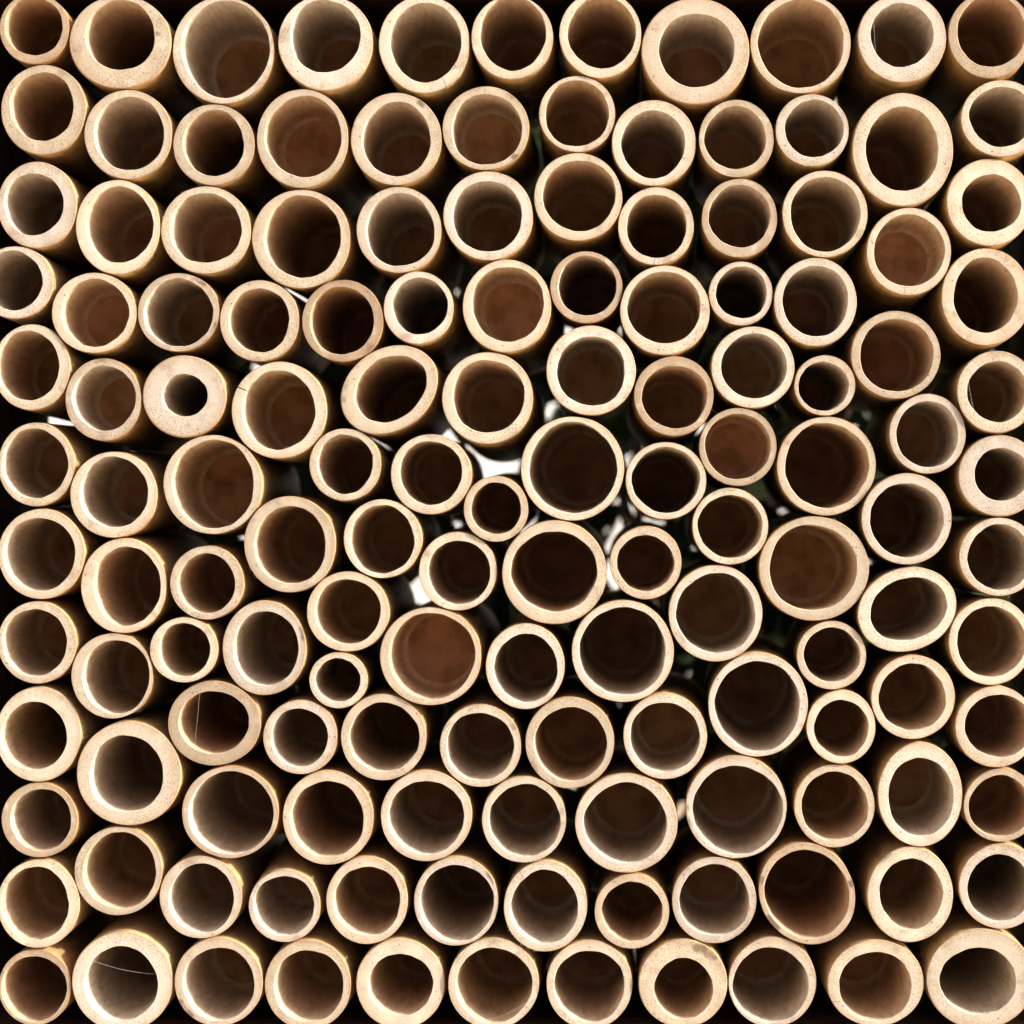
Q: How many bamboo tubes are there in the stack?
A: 141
